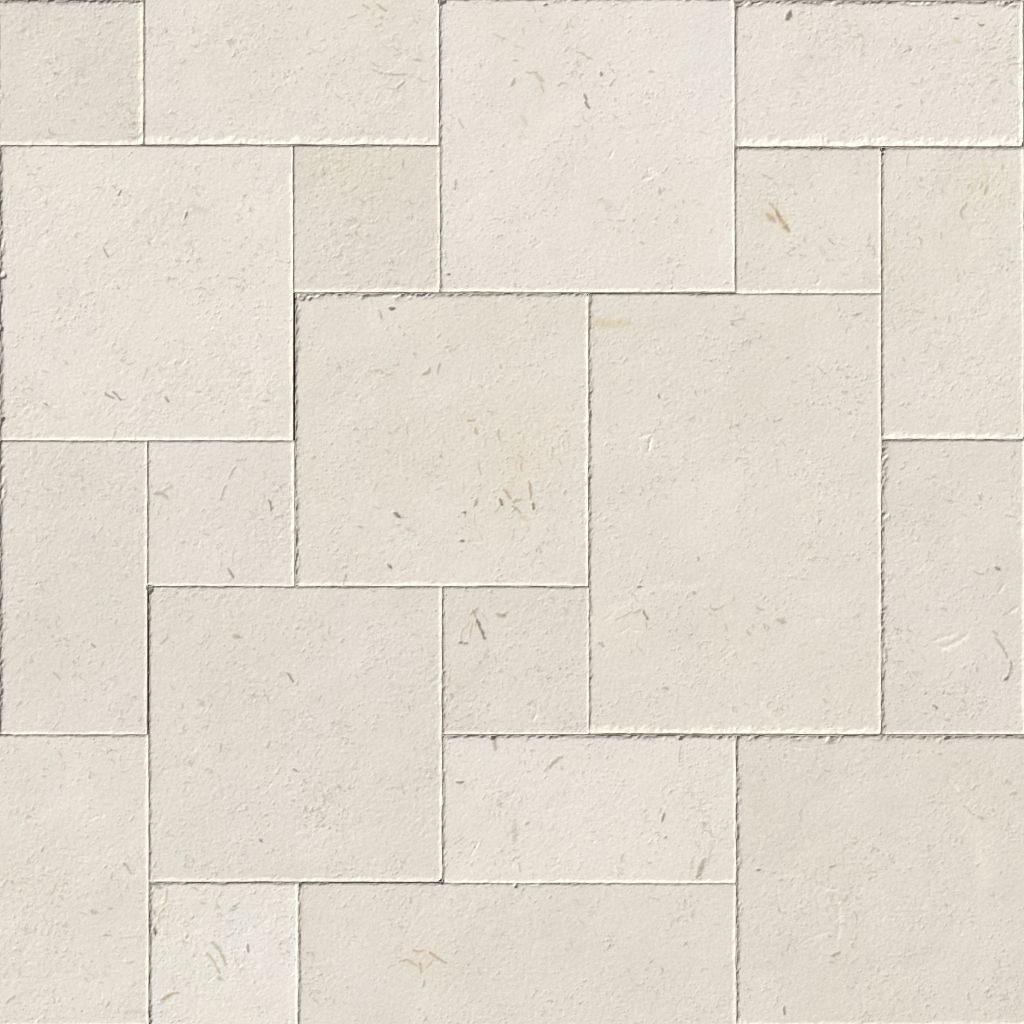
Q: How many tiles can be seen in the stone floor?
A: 20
